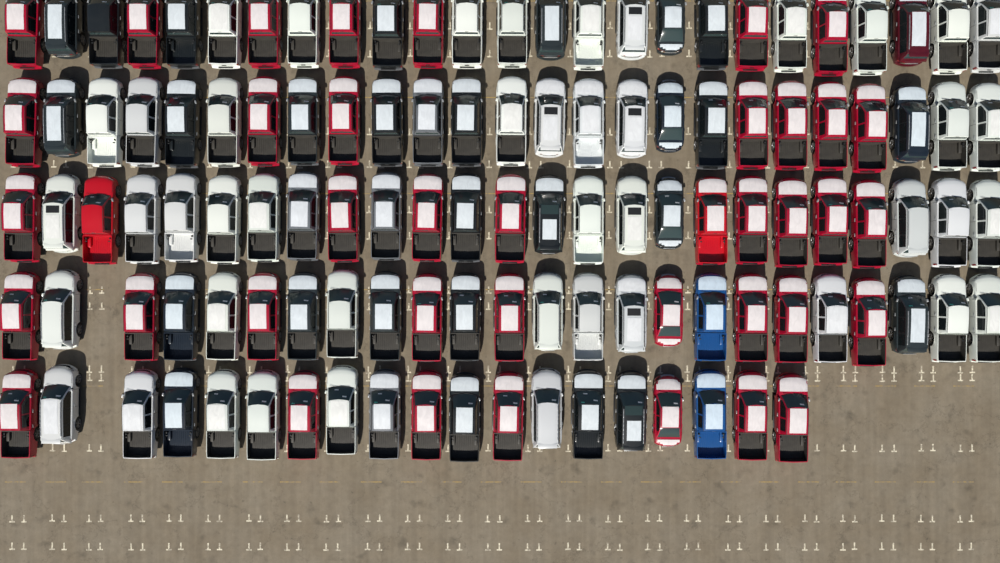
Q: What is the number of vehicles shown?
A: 118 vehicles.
